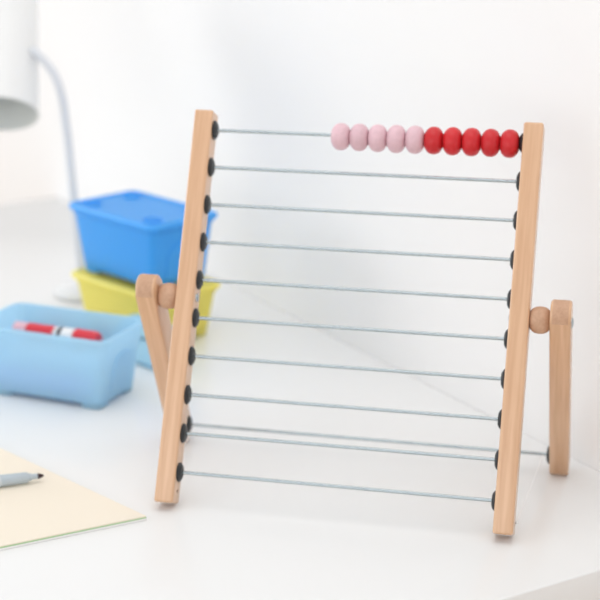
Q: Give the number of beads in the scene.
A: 10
